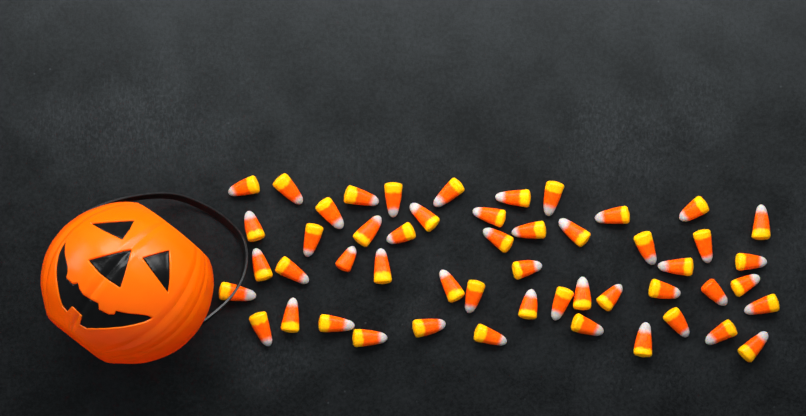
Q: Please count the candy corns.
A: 51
